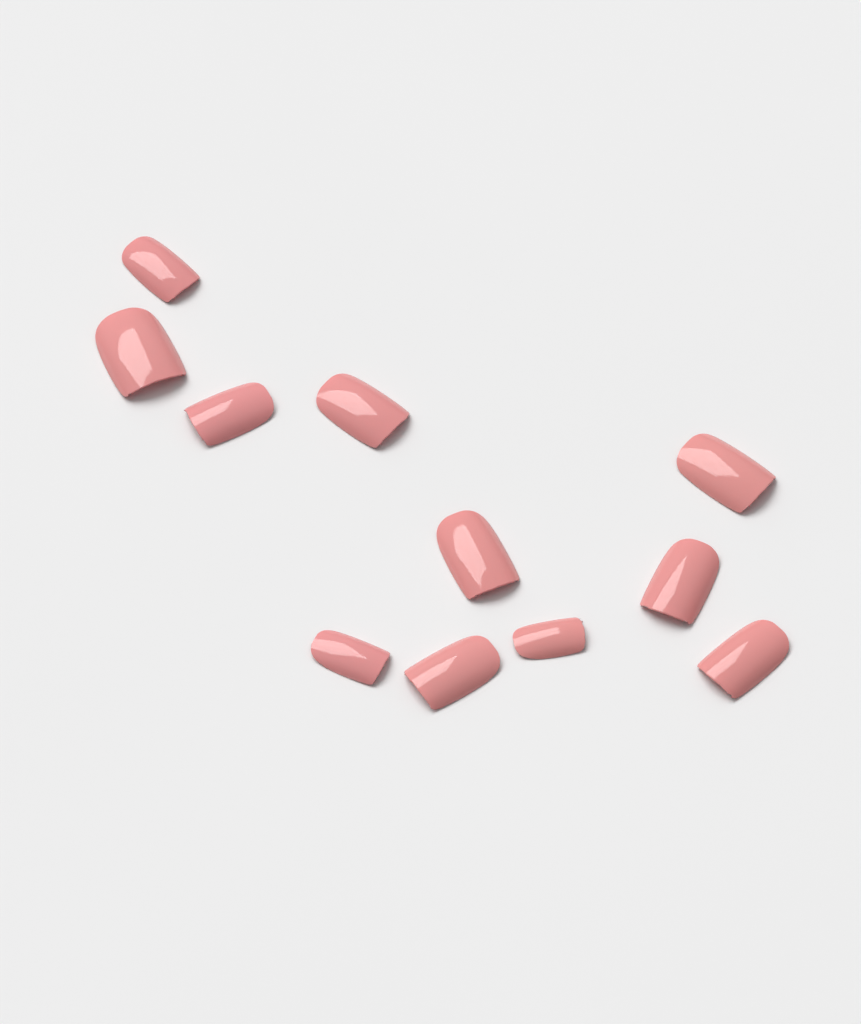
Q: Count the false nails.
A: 11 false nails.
